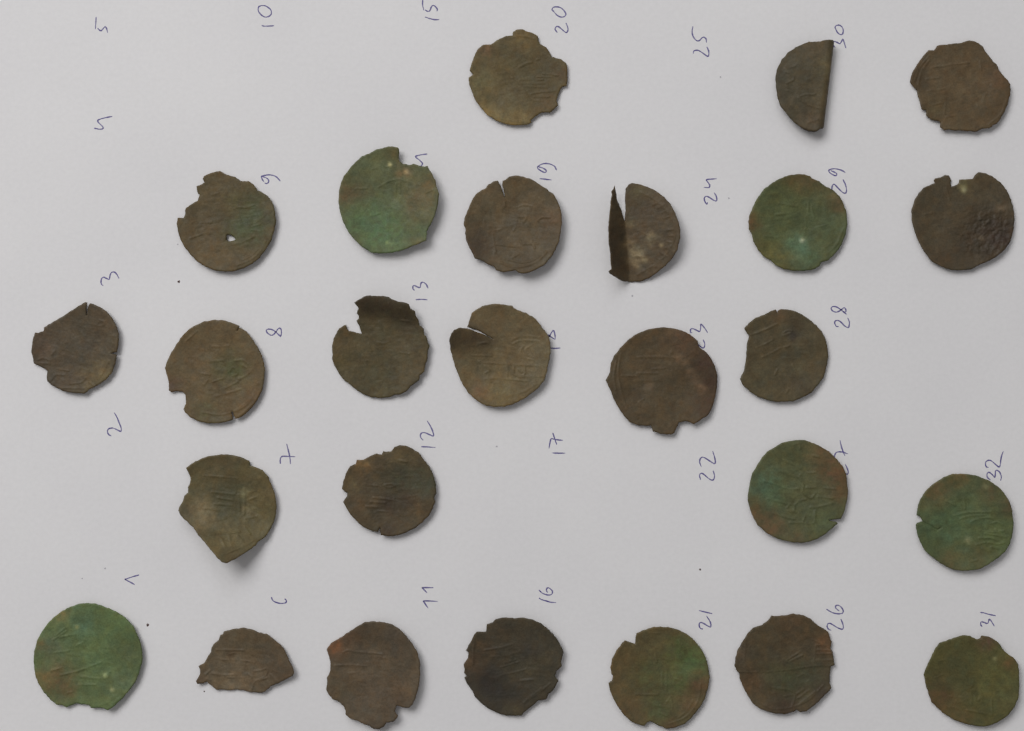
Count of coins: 26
